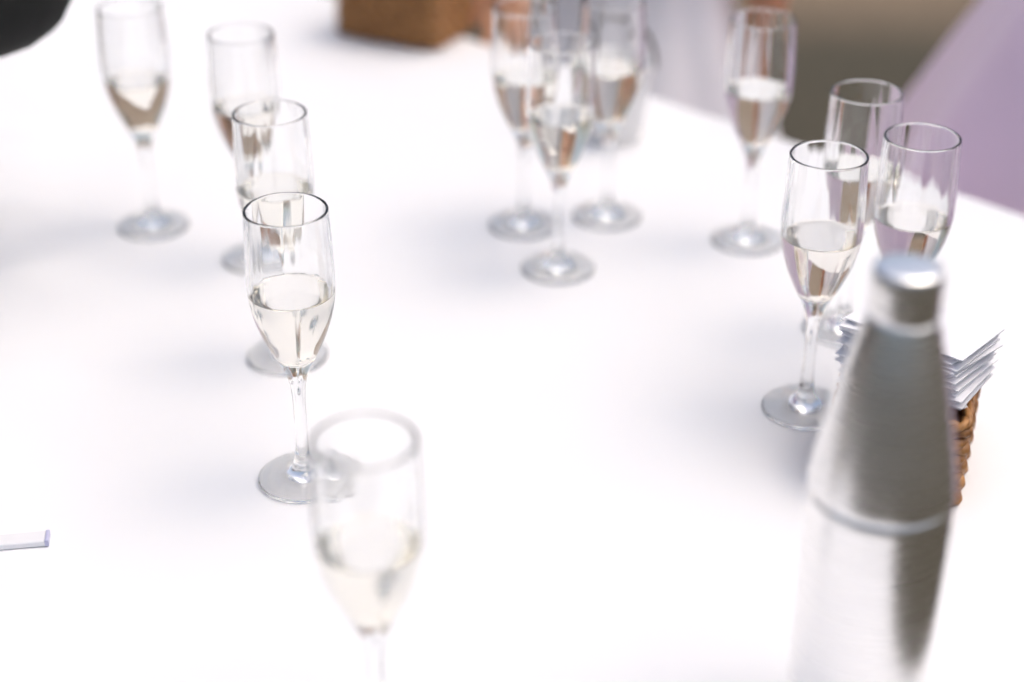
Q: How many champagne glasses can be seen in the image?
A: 12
